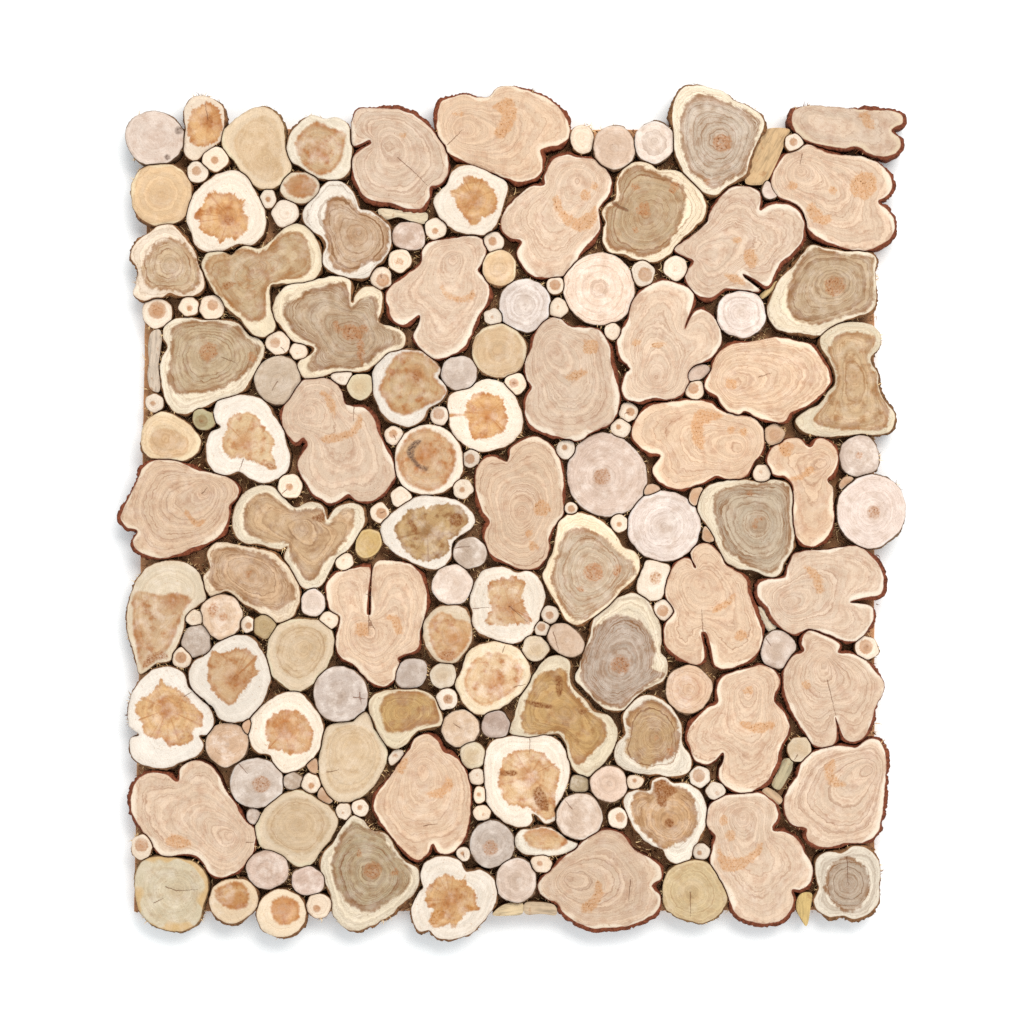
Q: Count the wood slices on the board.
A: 196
